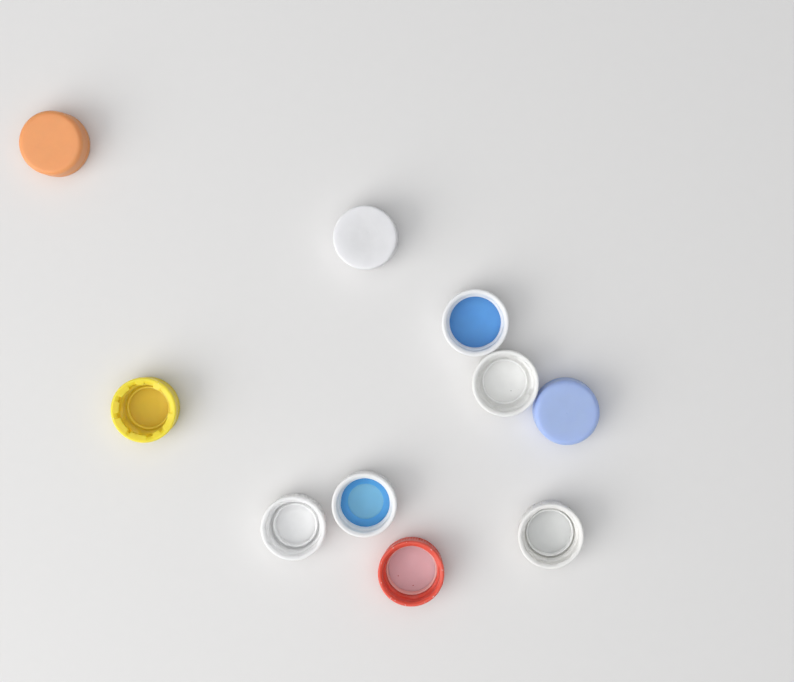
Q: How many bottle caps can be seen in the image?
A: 10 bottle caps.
